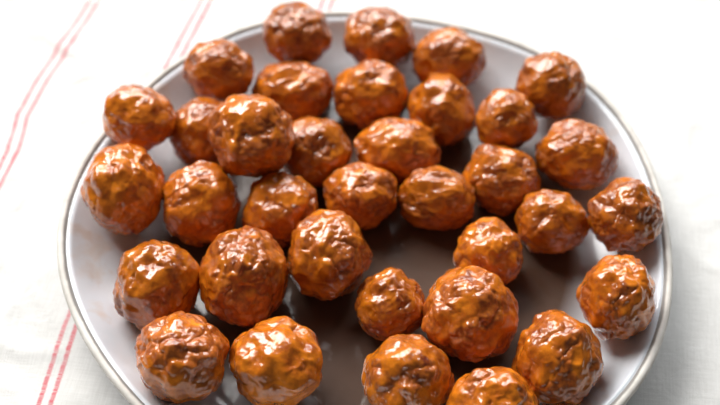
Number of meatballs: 35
